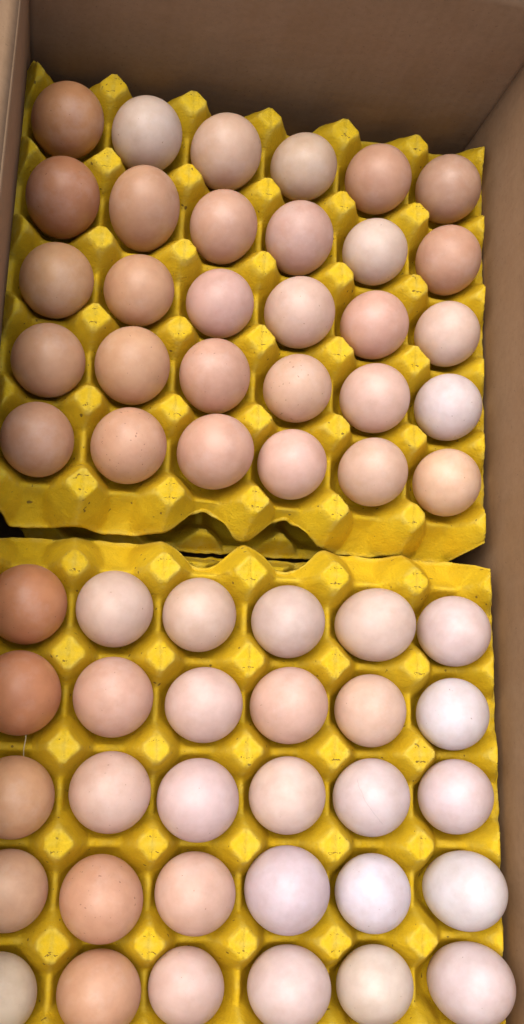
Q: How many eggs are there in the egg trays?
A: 60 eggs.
